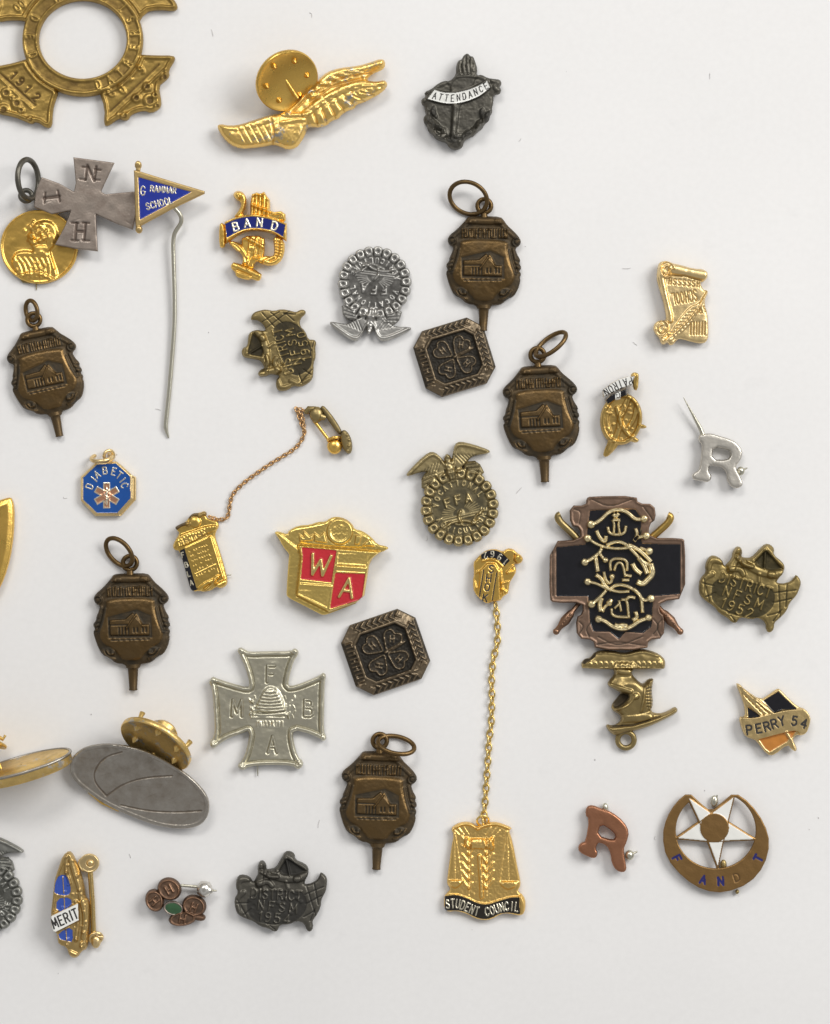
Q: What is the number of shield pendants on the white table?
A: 5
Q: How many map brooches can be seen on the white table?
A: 3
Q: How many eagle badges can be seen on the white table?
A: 3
